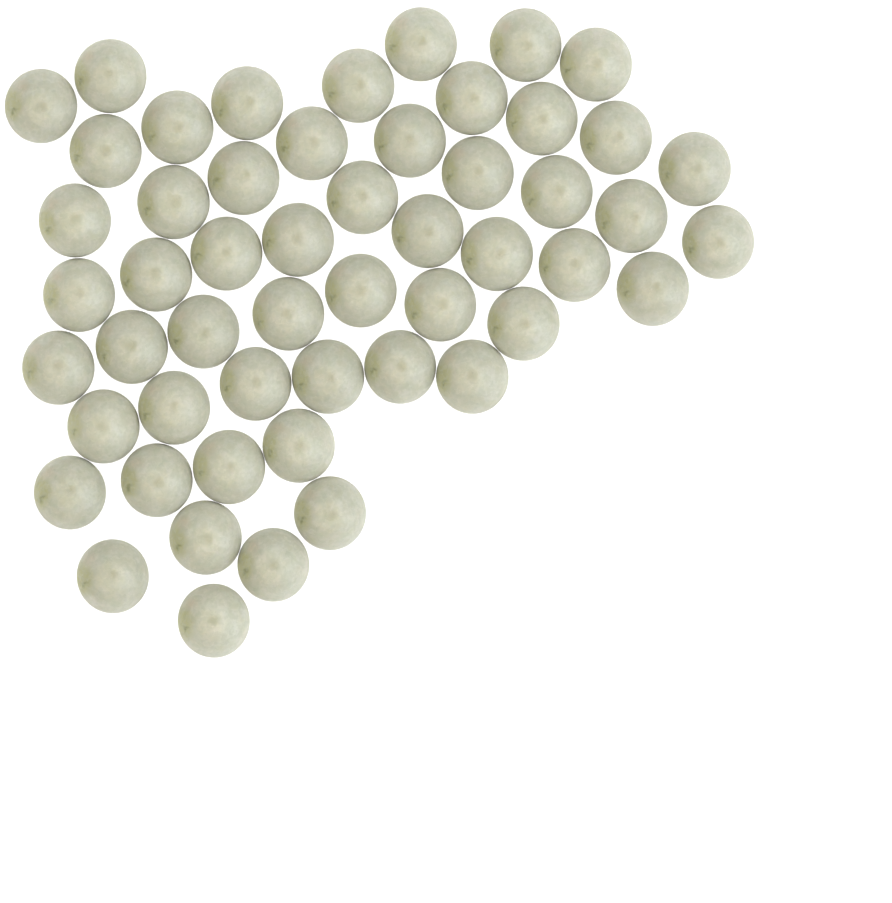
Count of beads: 53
